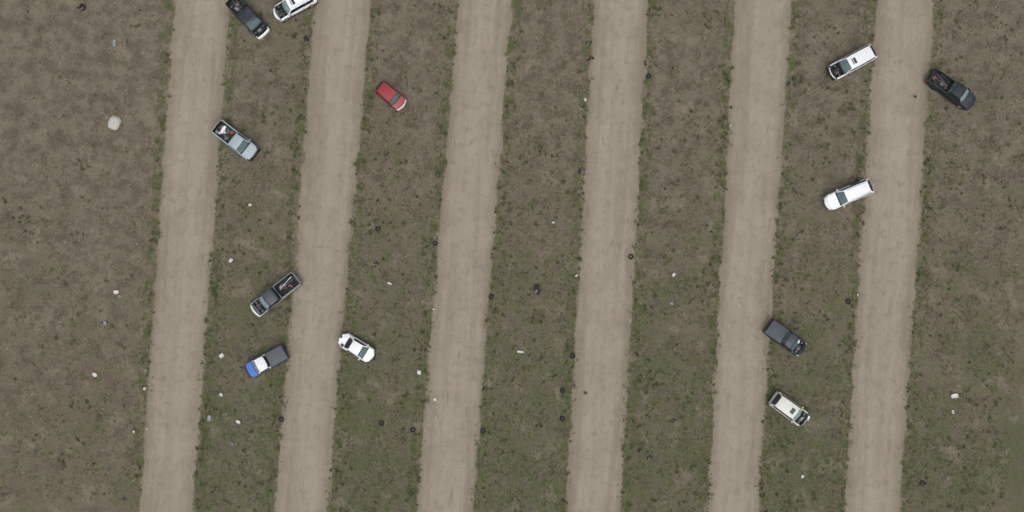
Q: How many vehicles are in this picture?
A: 12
